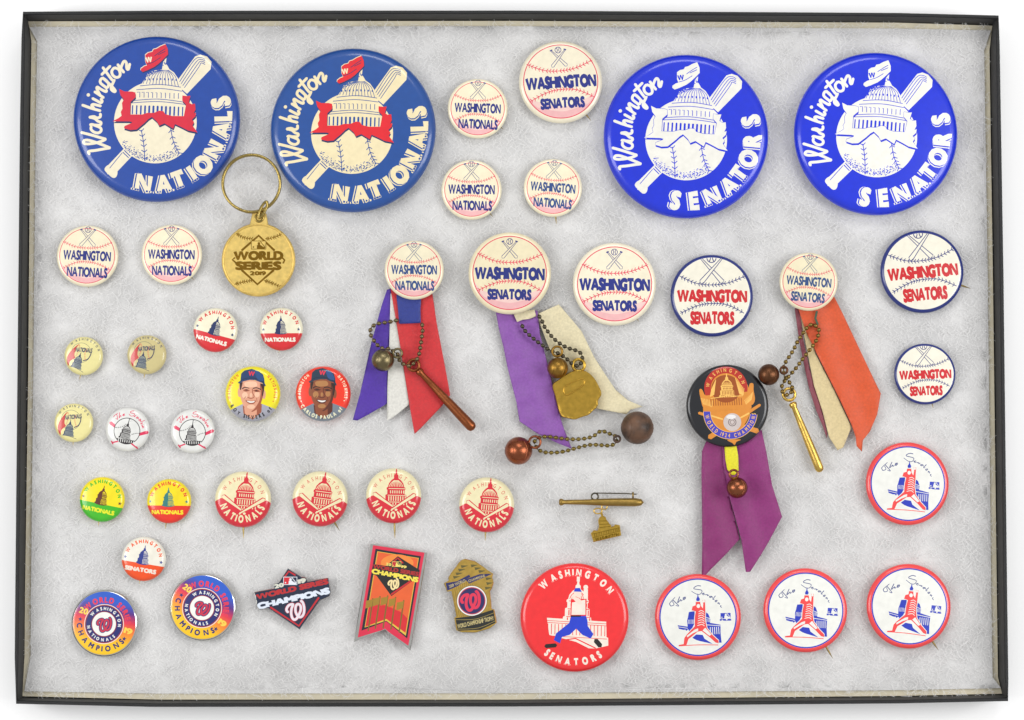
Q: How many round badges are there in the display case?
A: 41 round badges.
